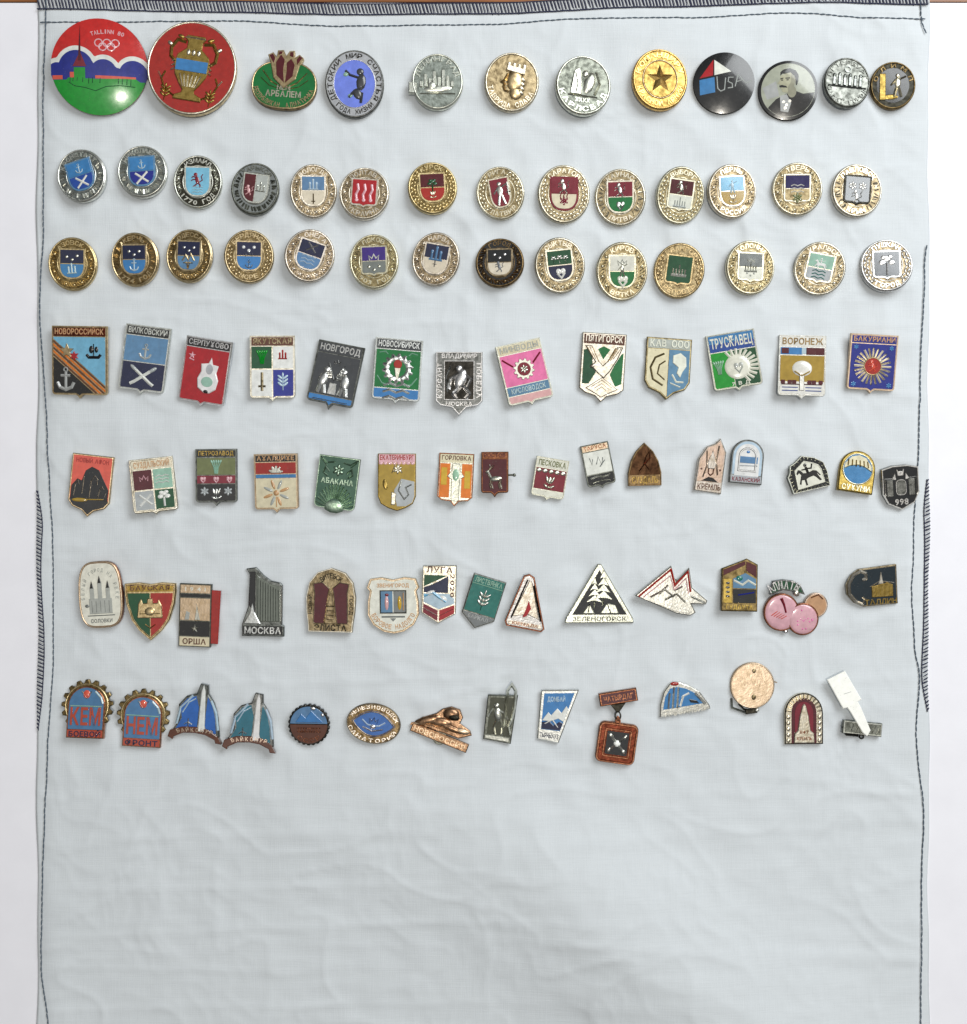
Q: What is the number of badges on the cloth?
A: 97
